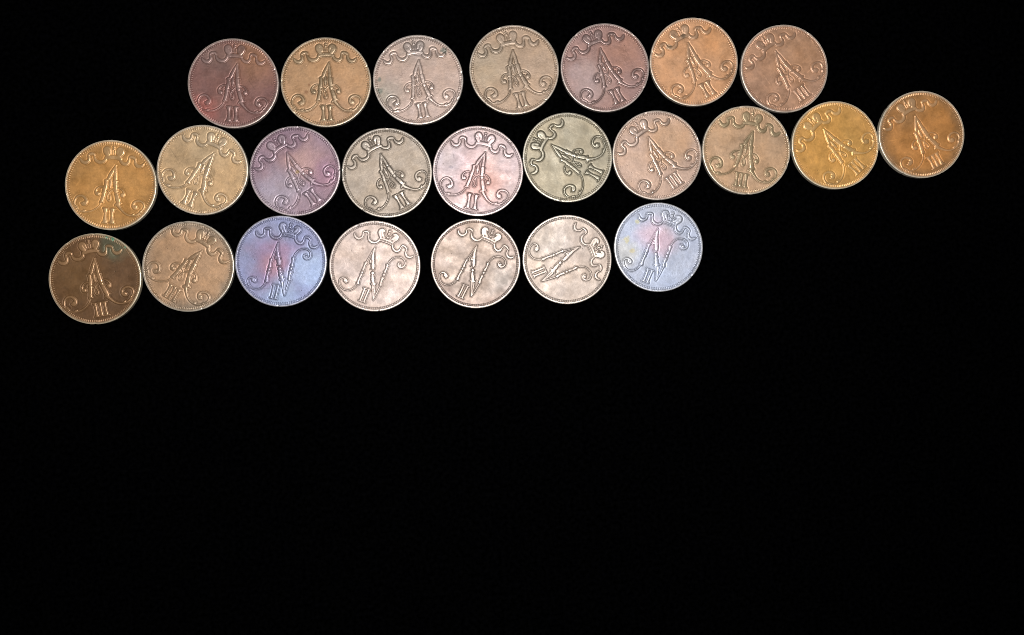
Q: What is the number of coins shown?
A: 24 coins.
